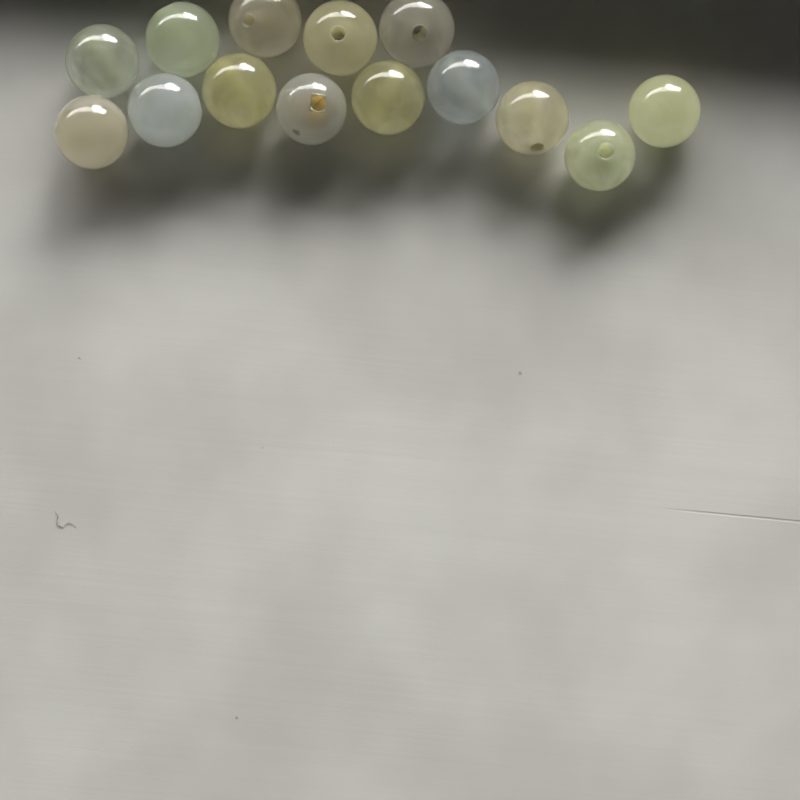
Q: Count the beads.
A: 14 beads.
